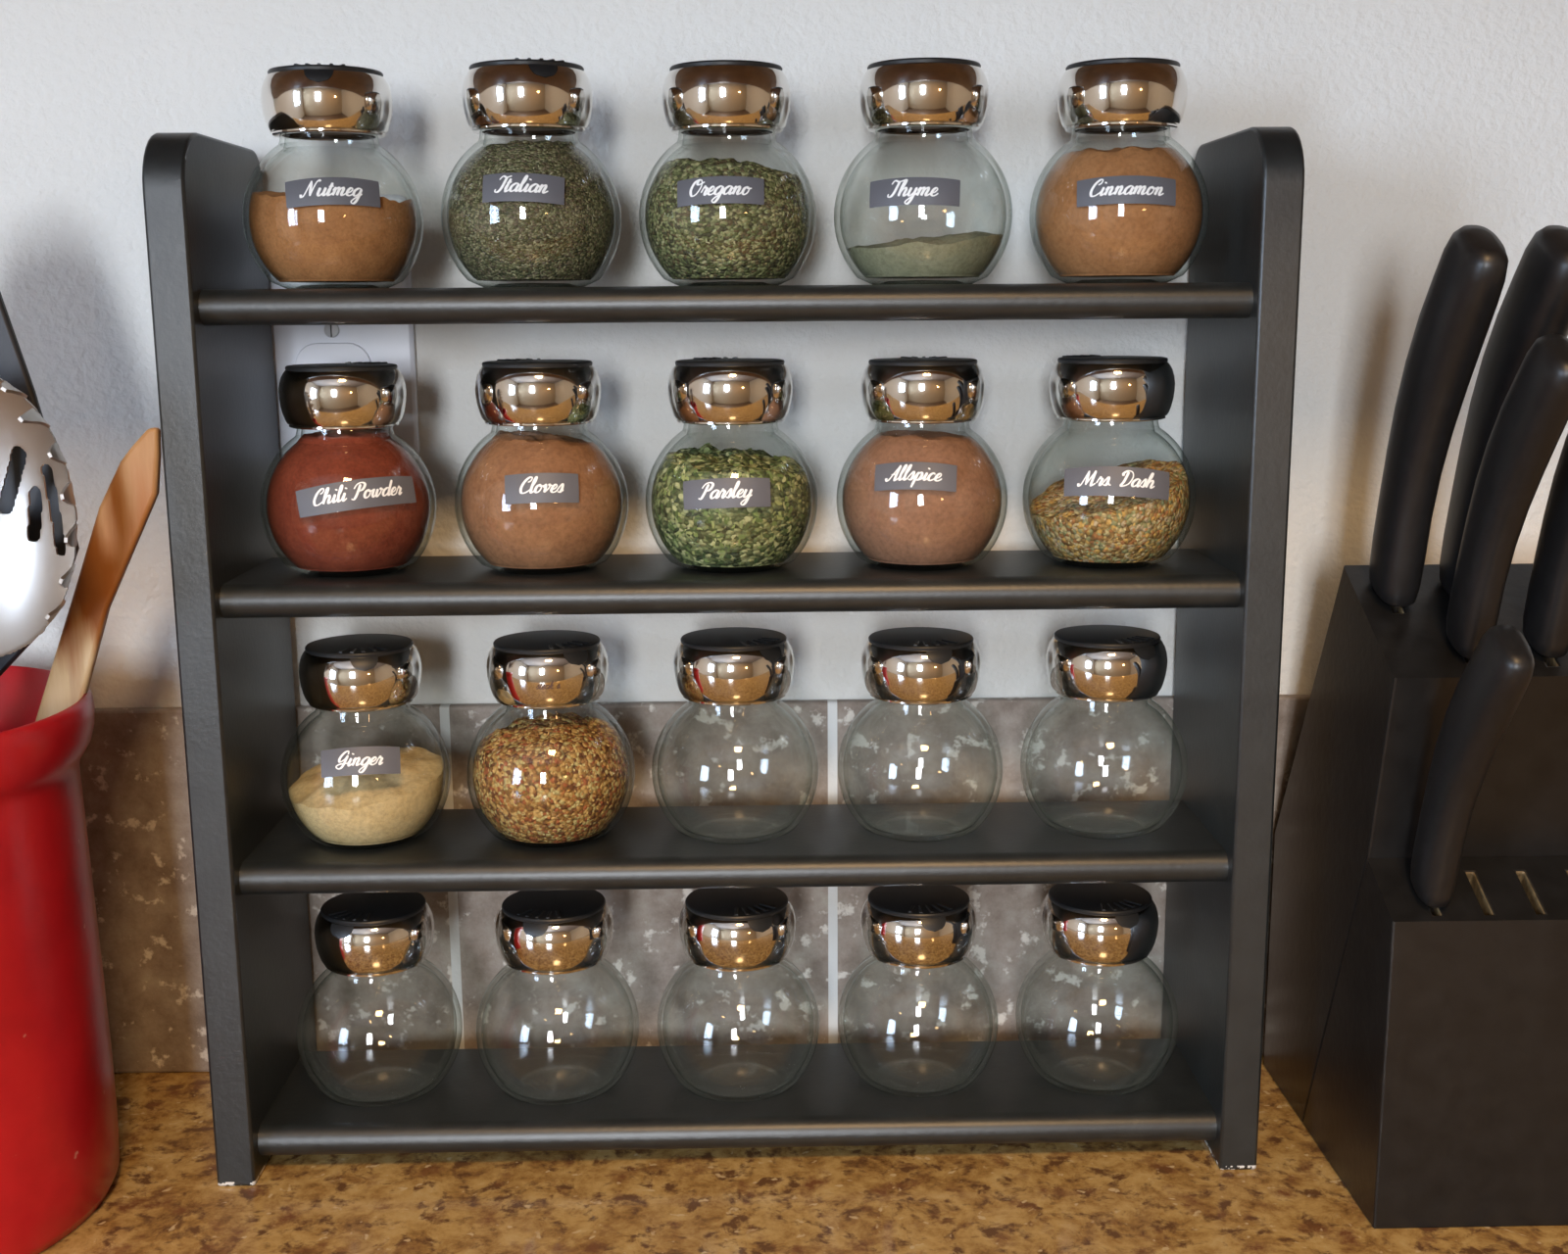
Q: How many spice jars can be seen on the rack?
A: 20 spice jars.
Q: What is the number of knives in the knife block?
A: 5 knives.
